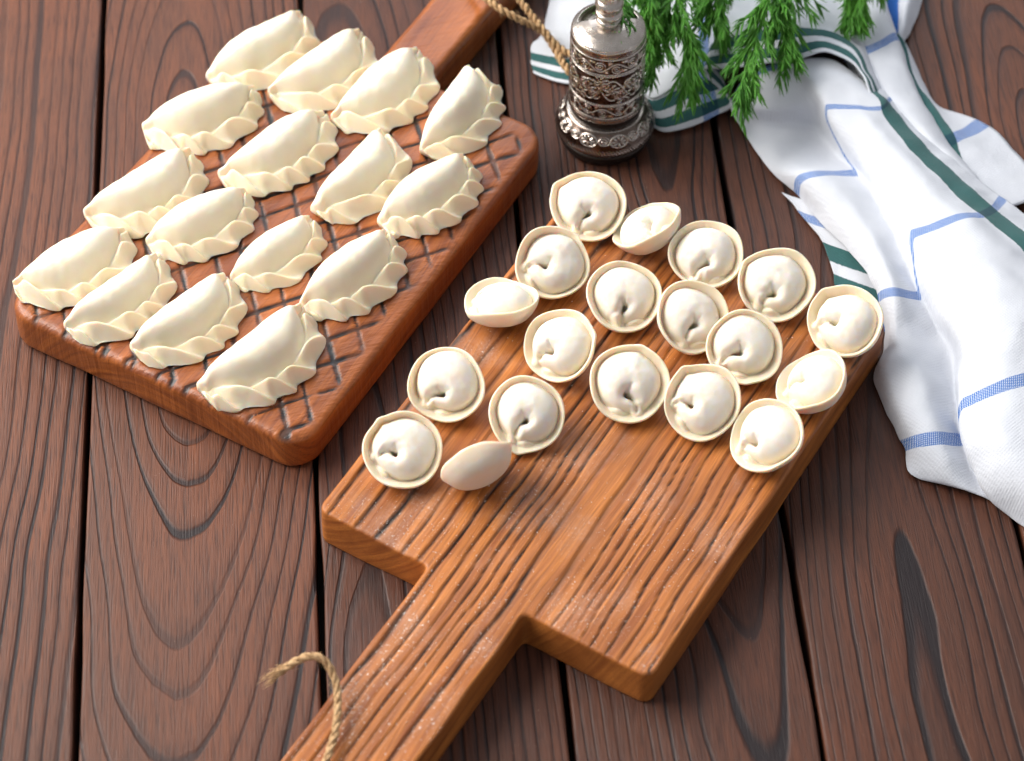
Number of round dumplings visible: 19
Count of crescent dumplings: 16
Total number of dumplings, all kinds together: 35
